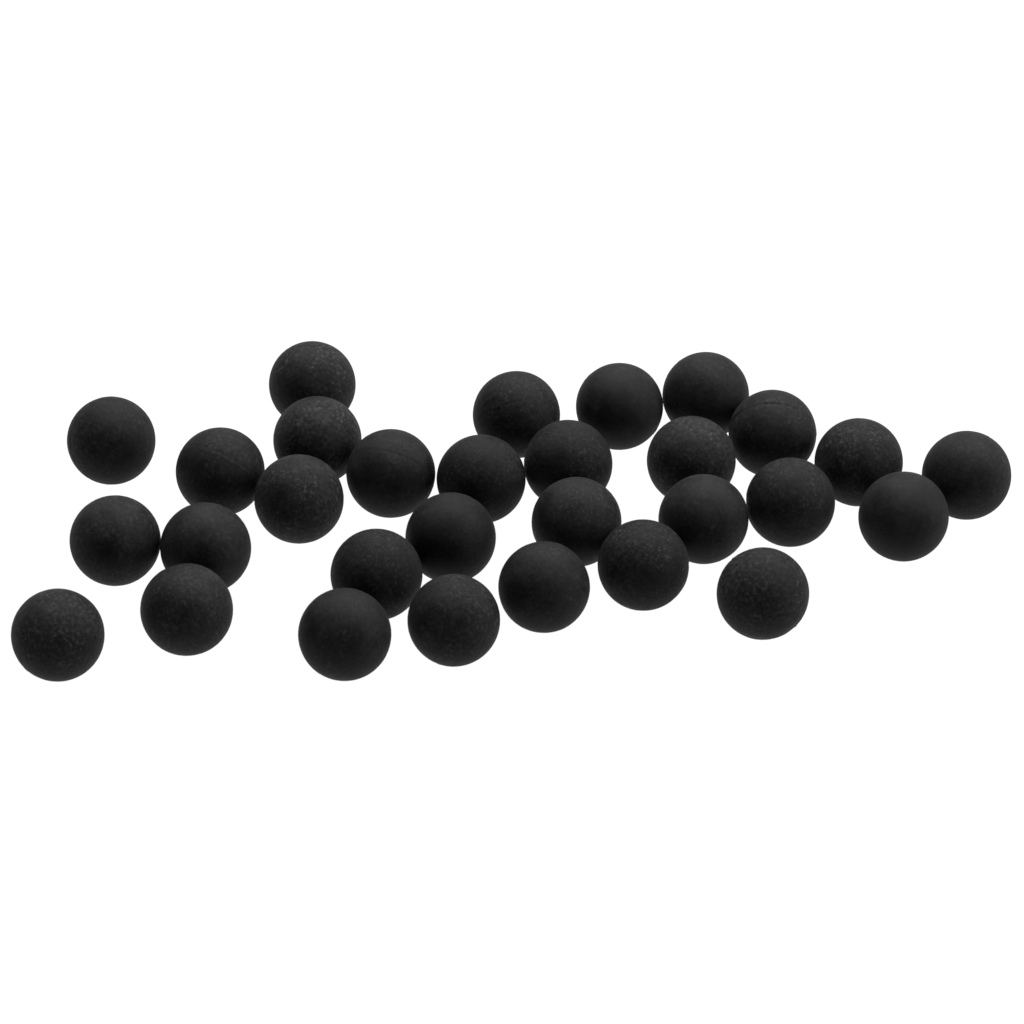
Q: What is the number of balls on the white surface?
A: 30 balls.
